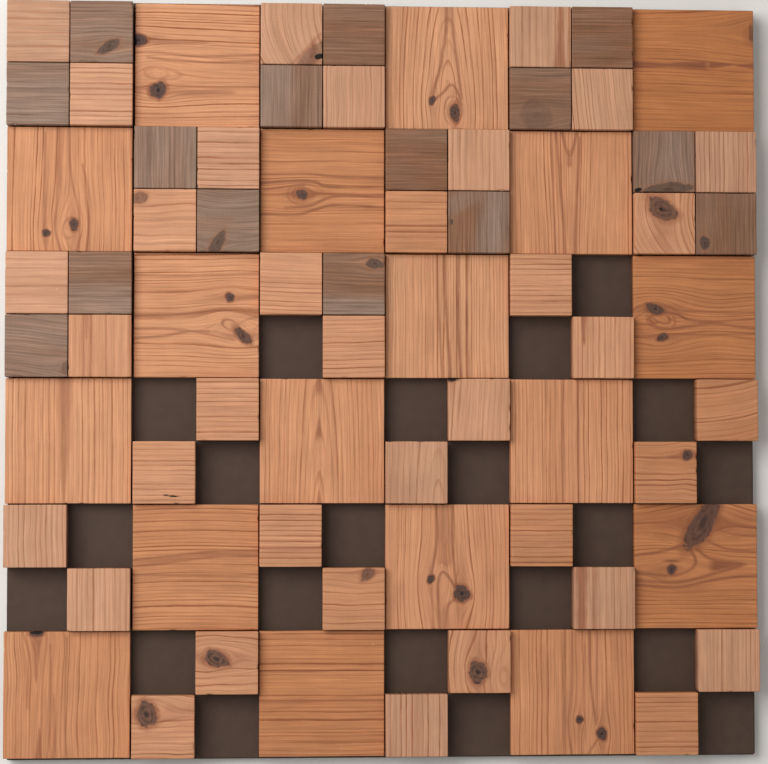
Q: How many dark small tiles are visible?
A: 15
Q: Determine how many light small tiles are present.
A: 36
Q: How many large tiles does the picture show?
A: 18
